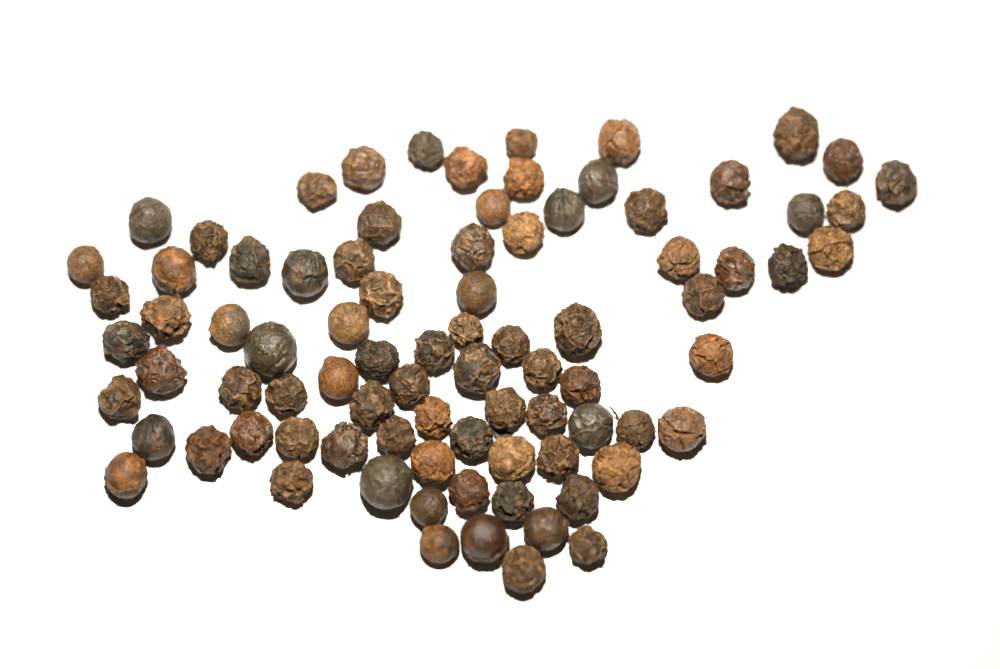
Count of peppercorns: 85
